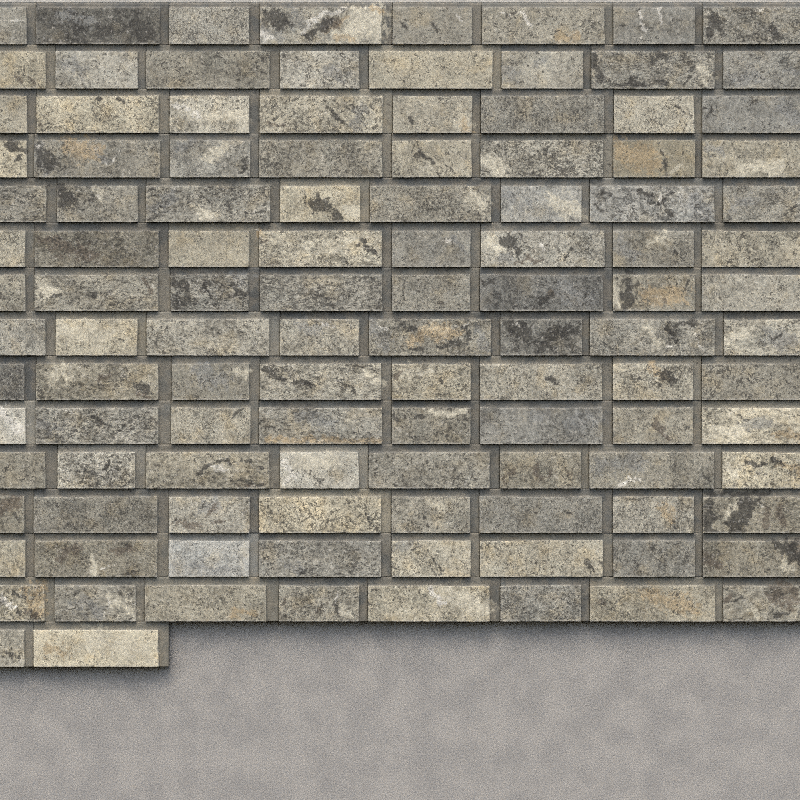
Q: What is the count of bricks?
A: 114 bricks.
